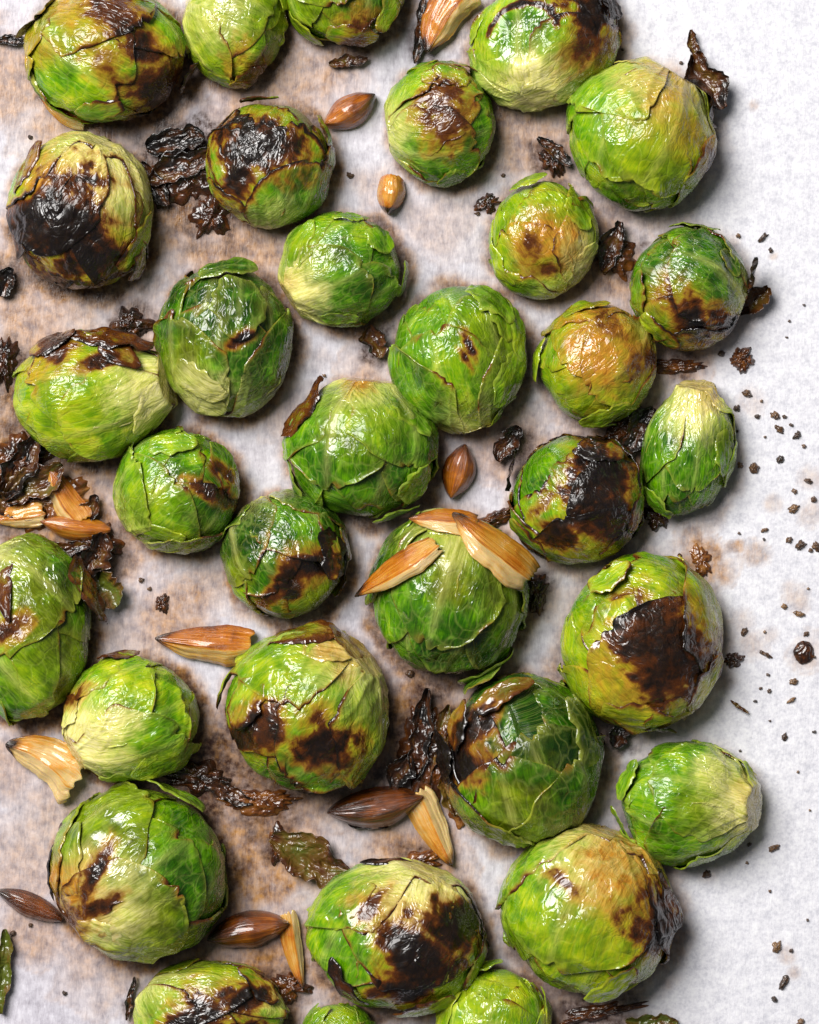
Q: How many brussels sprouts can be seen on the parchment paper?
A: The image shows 33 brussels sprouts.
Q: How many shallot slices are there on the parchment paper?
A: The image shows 18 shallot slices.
